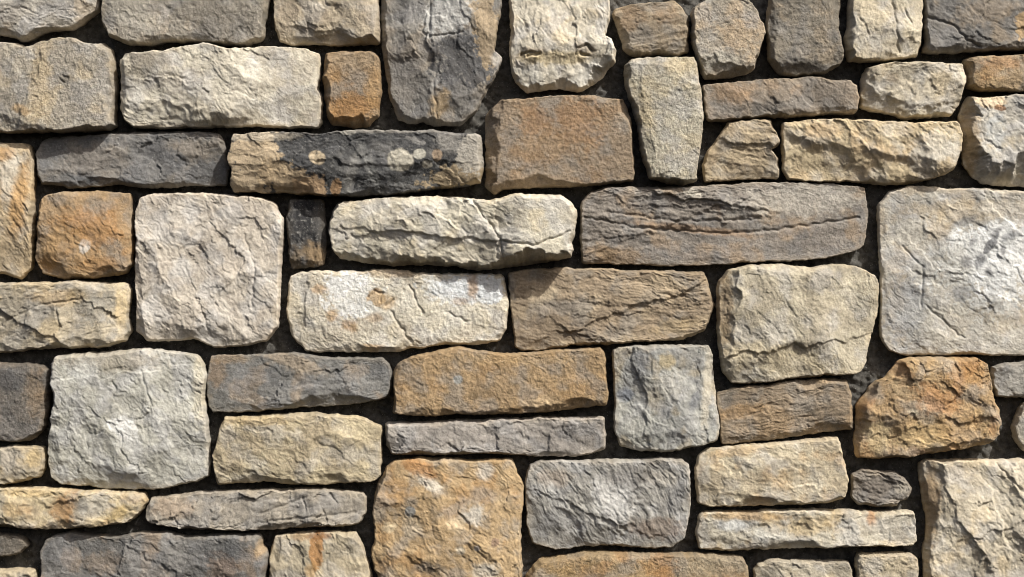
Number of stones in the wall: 61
